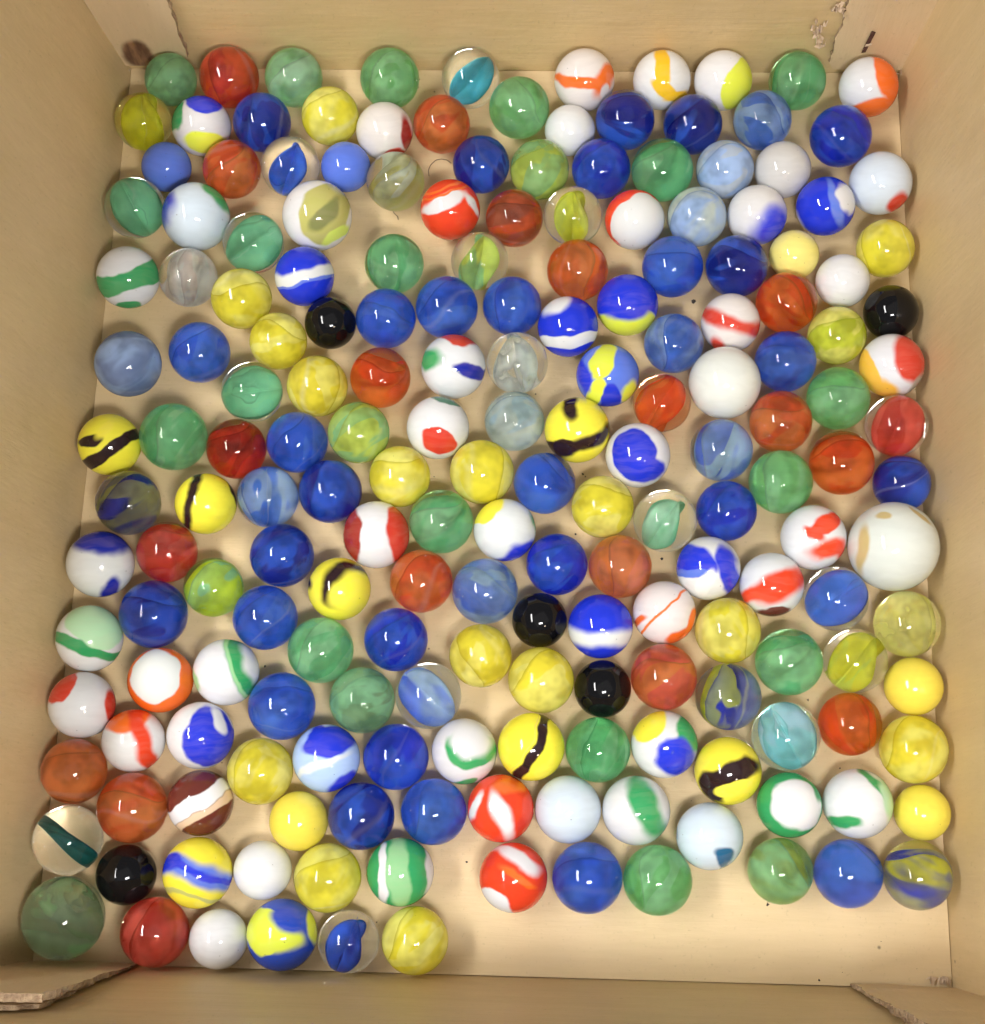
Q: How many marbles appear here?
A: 192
